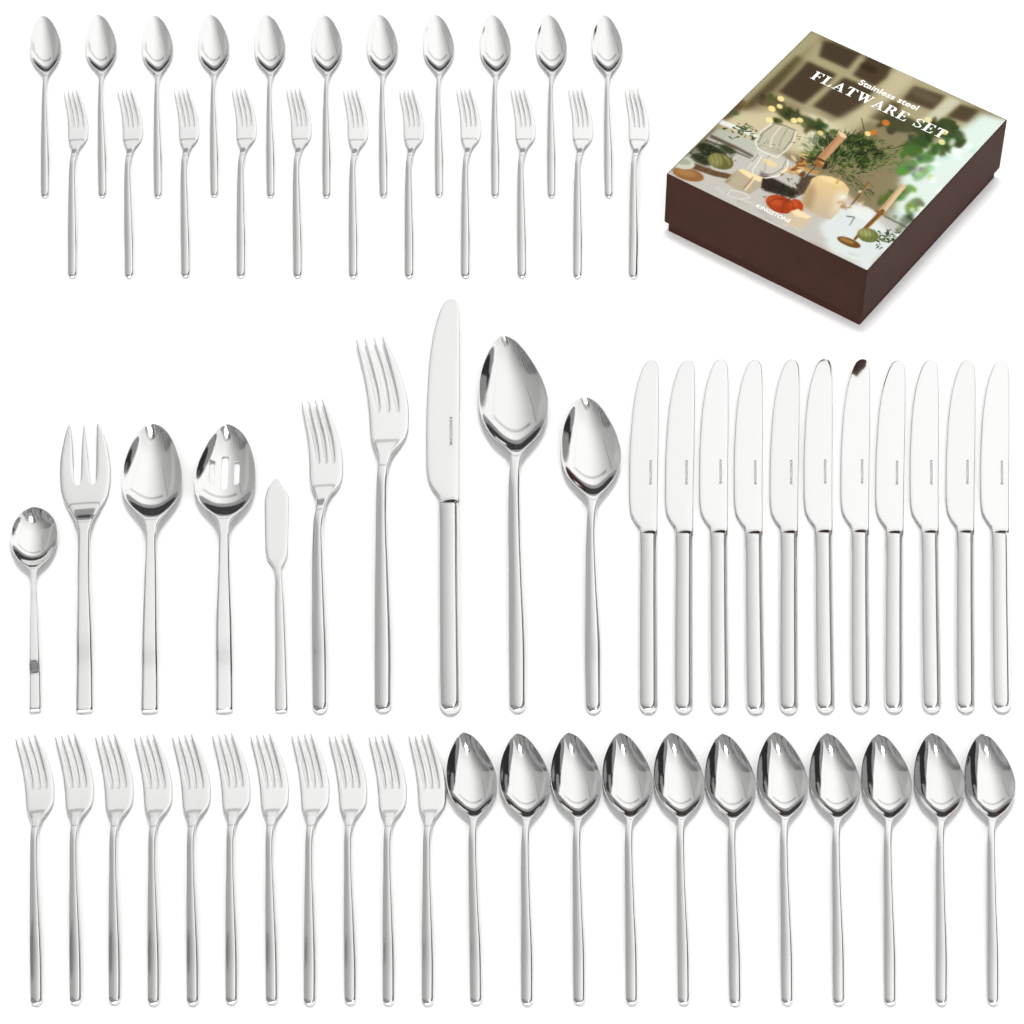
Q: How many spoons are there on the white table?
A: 27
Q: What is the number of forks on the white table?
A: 25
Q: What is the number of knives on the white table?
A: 13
